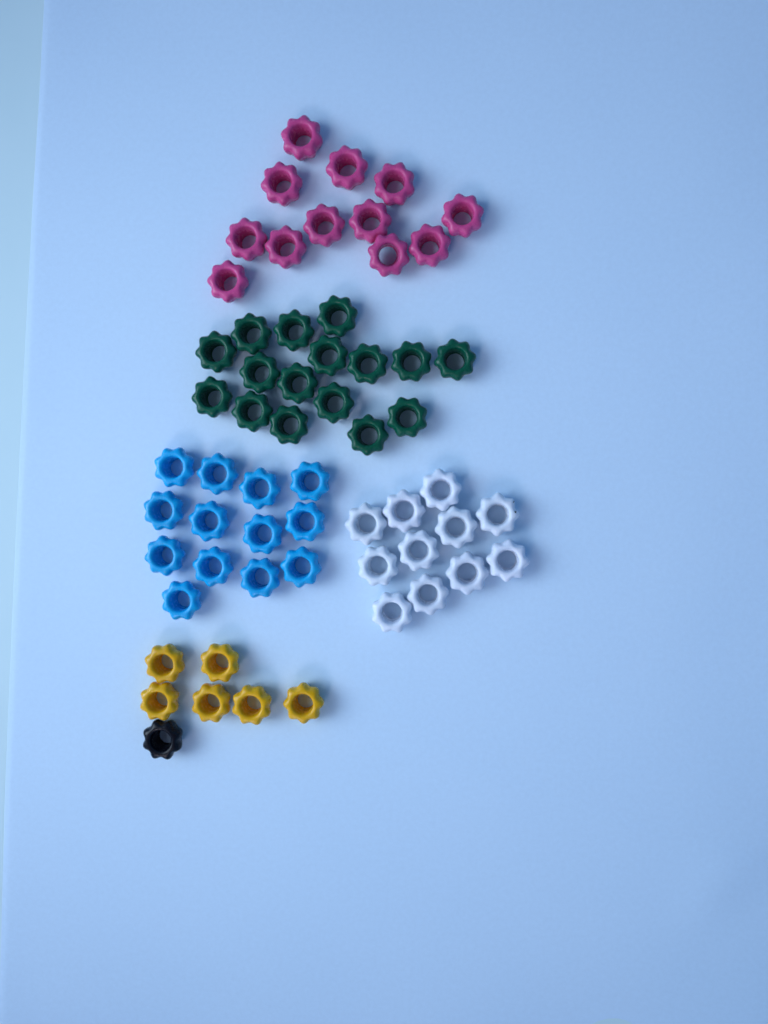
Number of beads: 59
